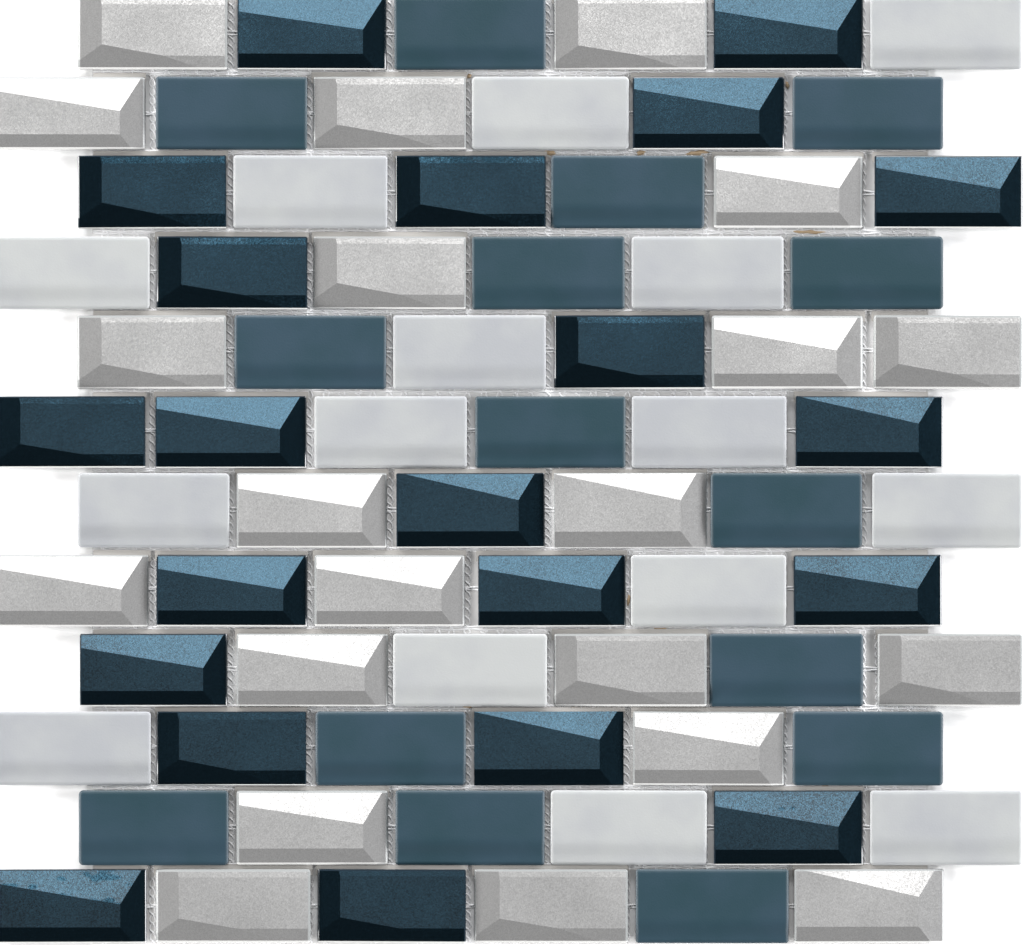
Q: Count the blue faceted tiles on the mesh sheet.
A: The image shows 21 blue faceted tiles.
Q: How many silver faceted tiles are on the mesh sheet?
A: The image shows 21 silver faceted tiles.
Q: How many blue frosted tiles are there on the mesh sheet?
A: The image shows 15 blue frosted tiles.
